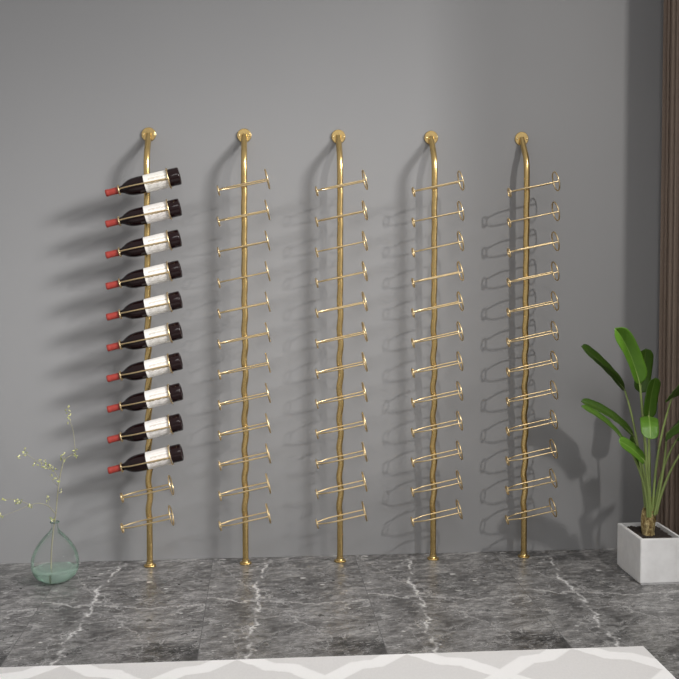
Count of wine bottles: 10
